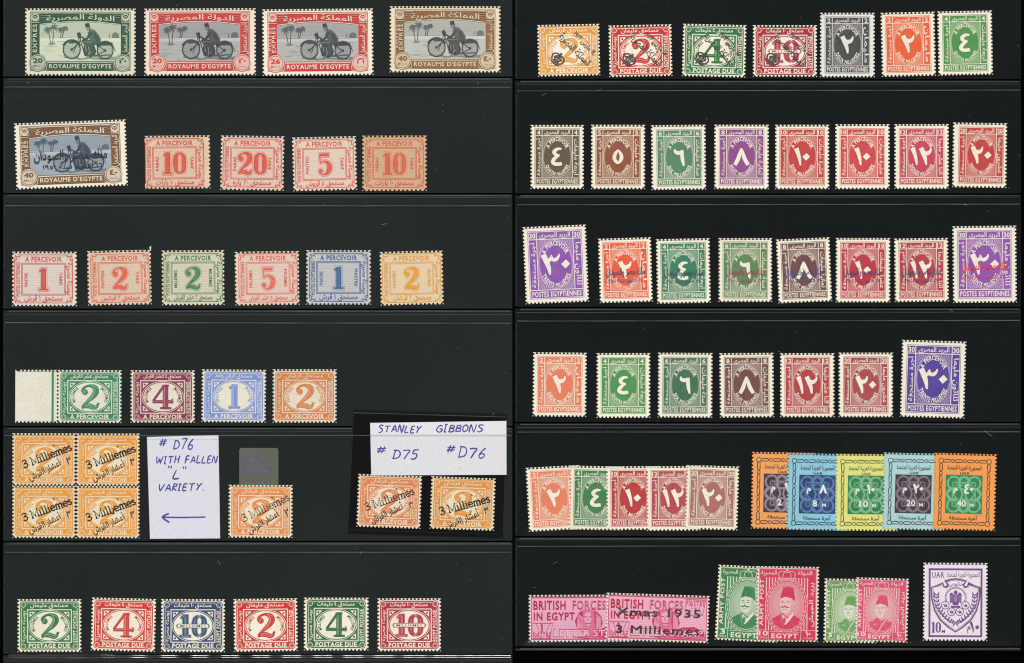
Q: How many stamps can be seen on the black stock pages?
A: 79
